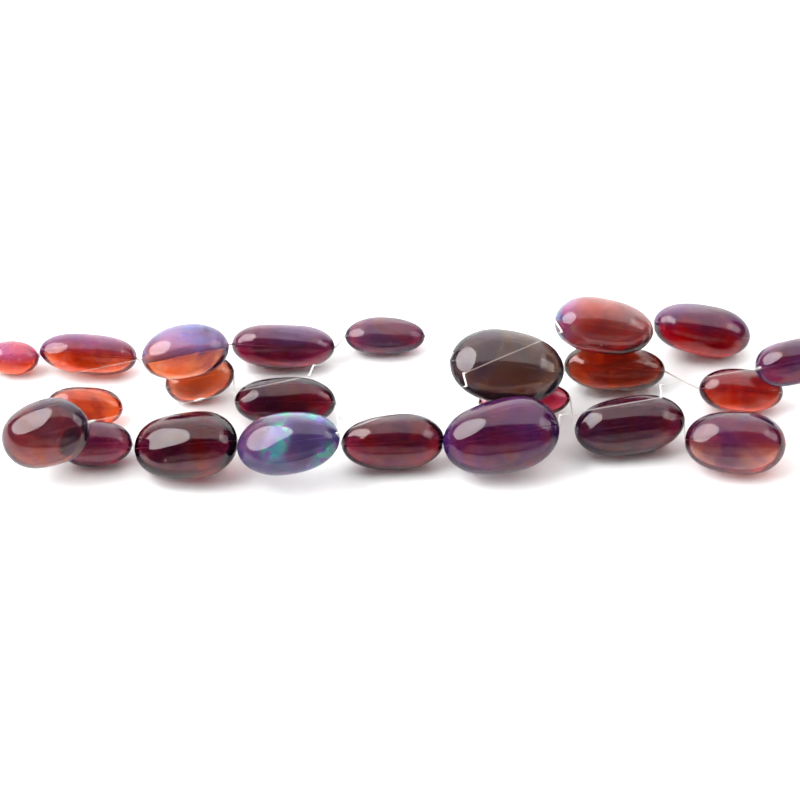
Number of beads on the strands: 23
